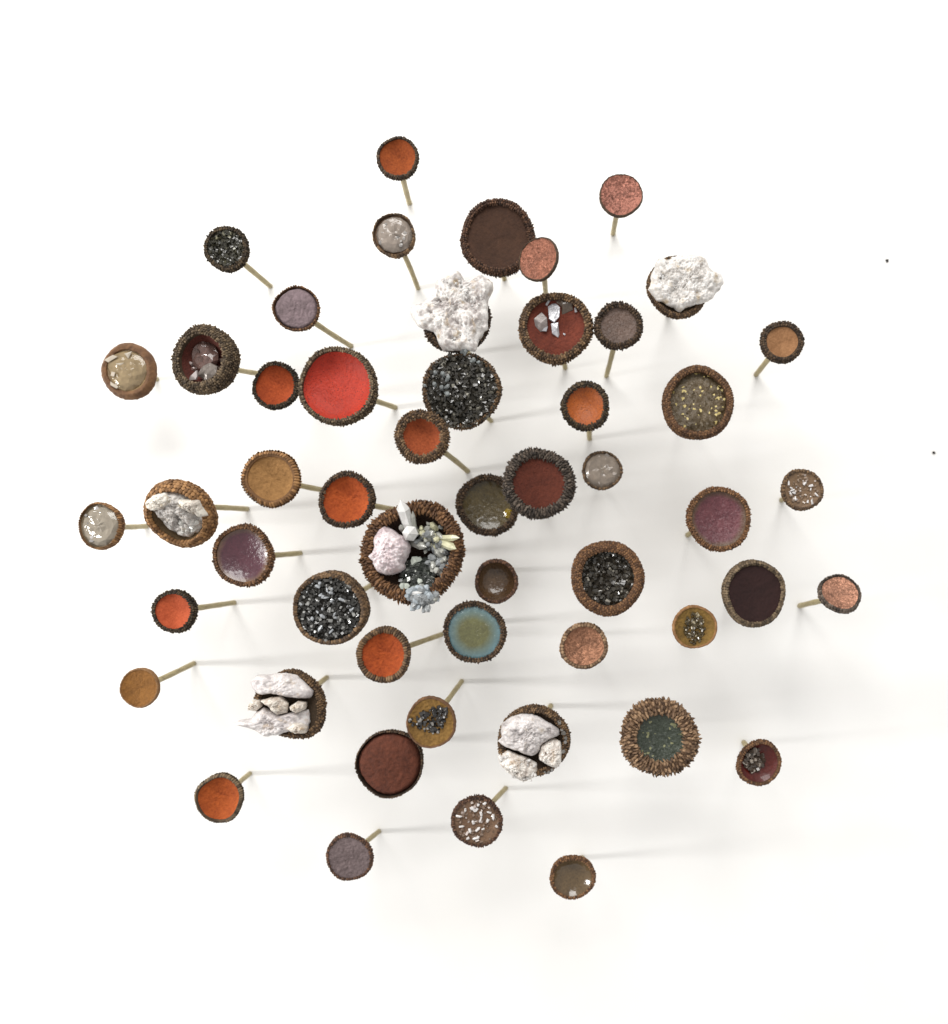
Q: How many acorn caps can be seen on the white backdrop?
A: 52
